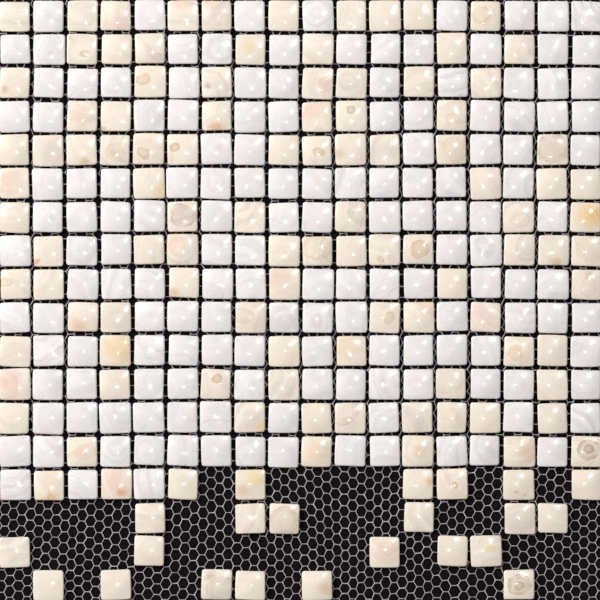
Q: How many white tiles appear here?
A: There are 154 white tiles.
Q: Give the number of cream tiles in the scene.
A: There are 126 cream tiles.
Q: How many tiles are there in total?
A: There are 280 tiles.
